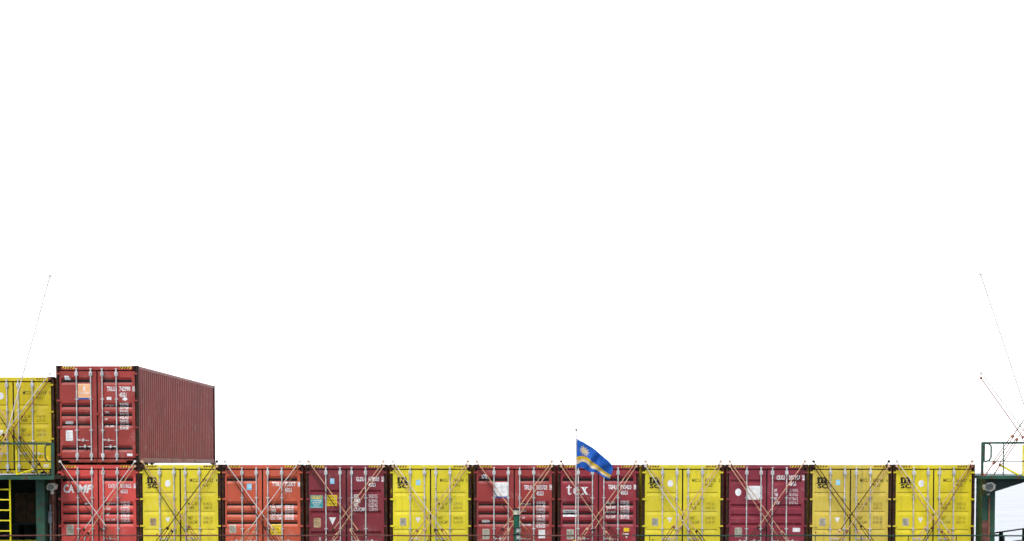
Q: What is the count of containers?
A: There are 13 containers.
